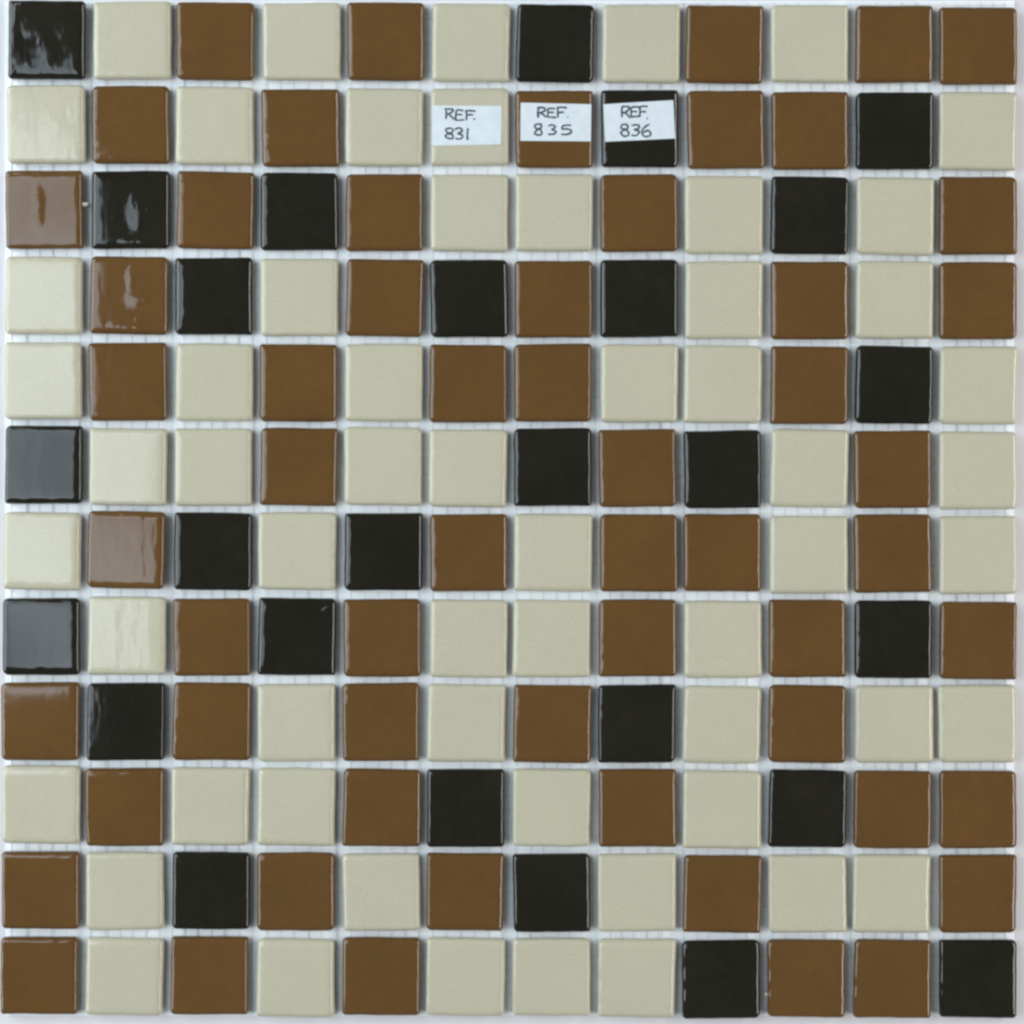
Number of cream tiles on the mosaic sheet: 59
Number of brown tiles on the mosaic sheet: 58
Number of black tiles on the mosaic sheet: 27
